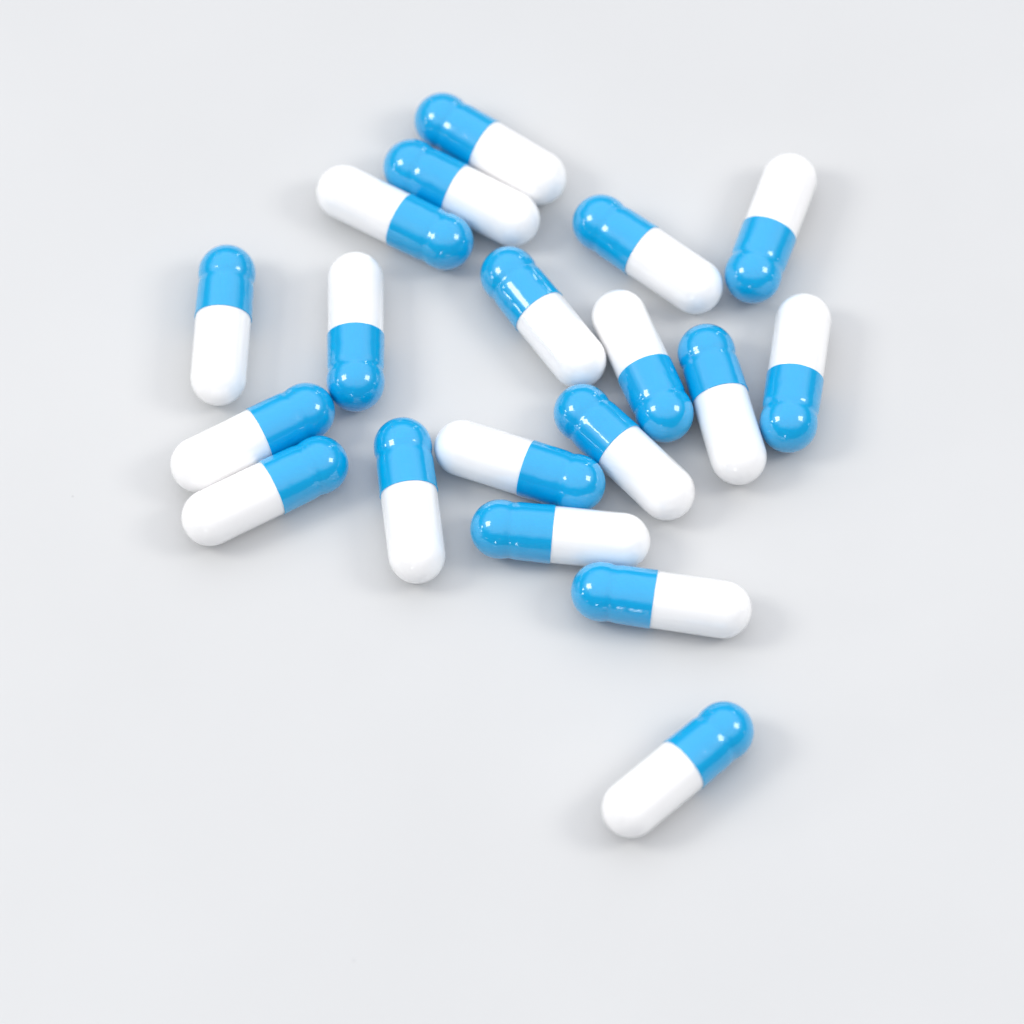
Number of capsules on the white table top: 19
